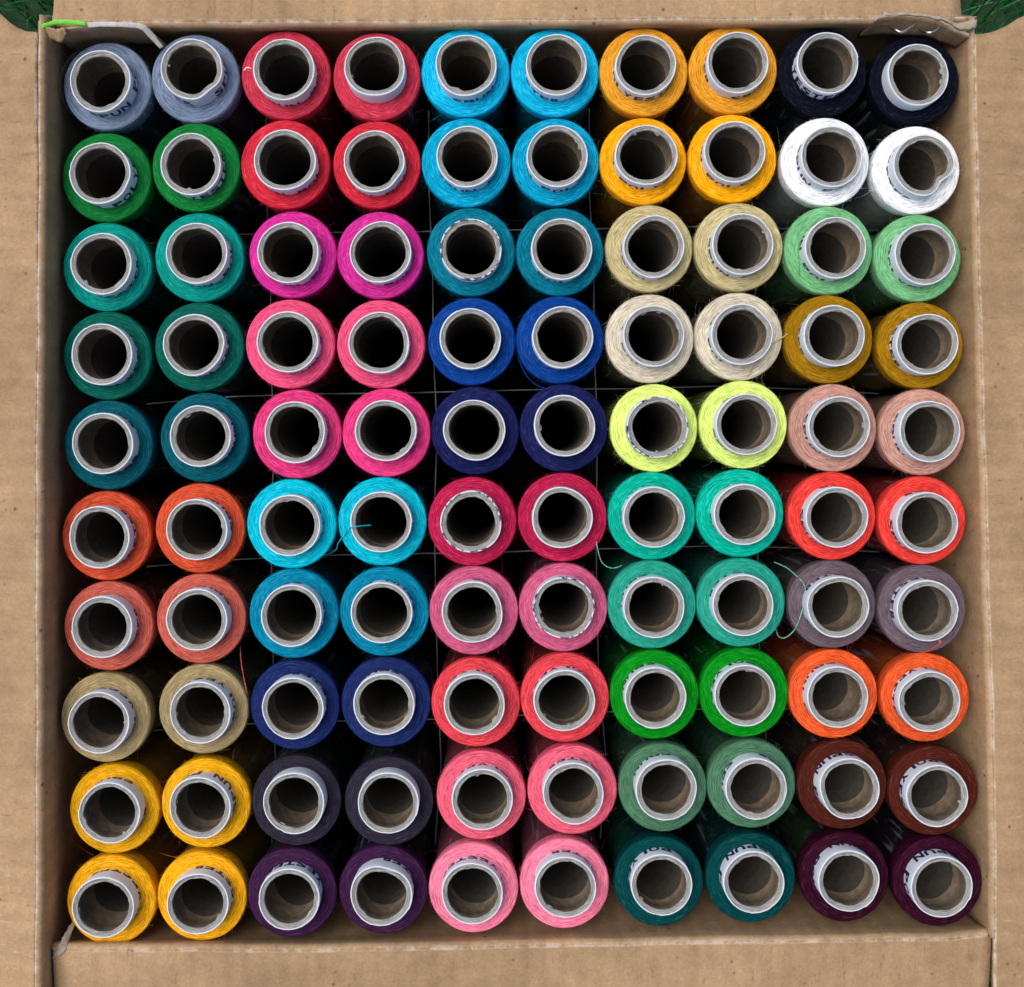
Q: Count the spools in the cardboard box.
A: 100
